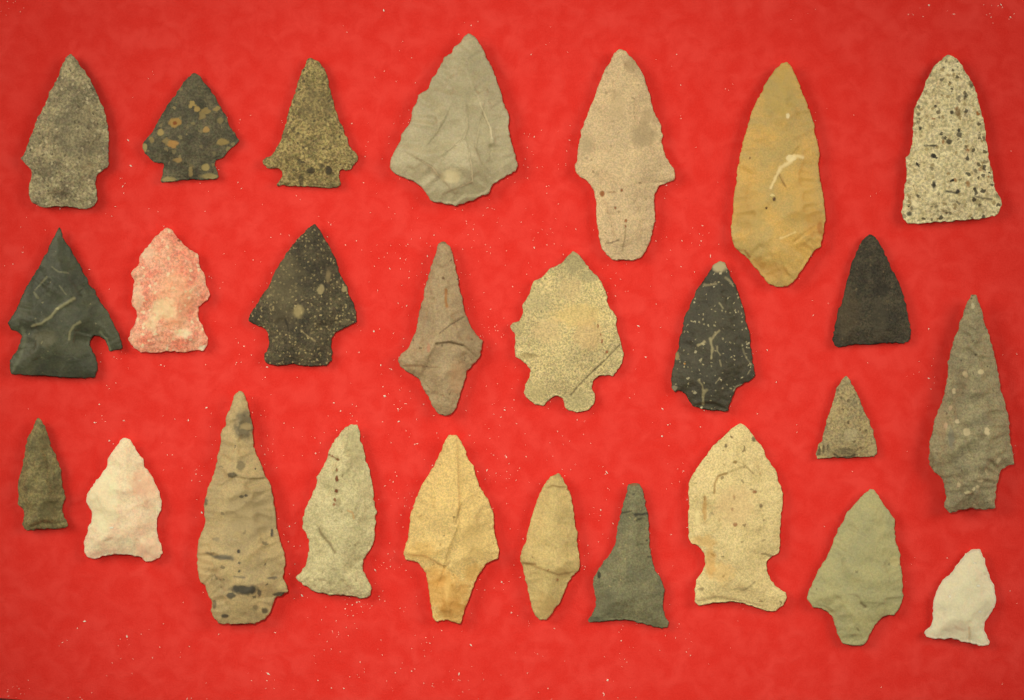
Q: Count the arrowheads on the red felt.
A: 26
